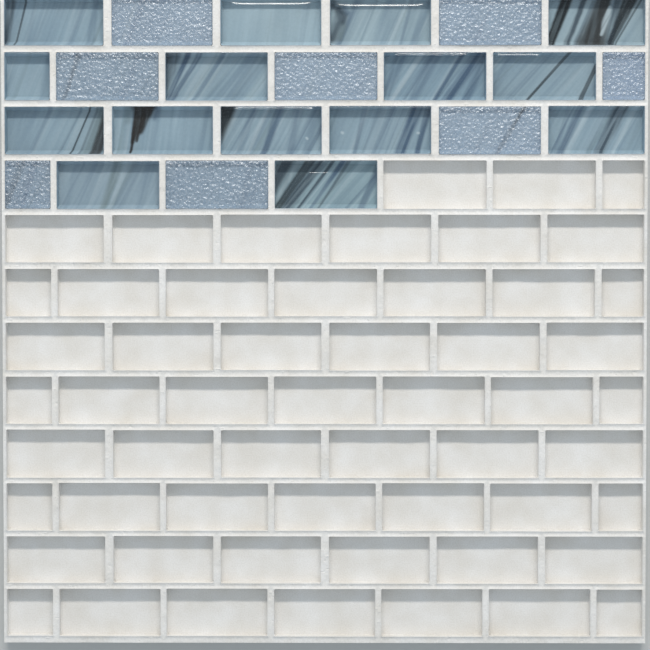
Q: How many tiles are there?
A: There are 23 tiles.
